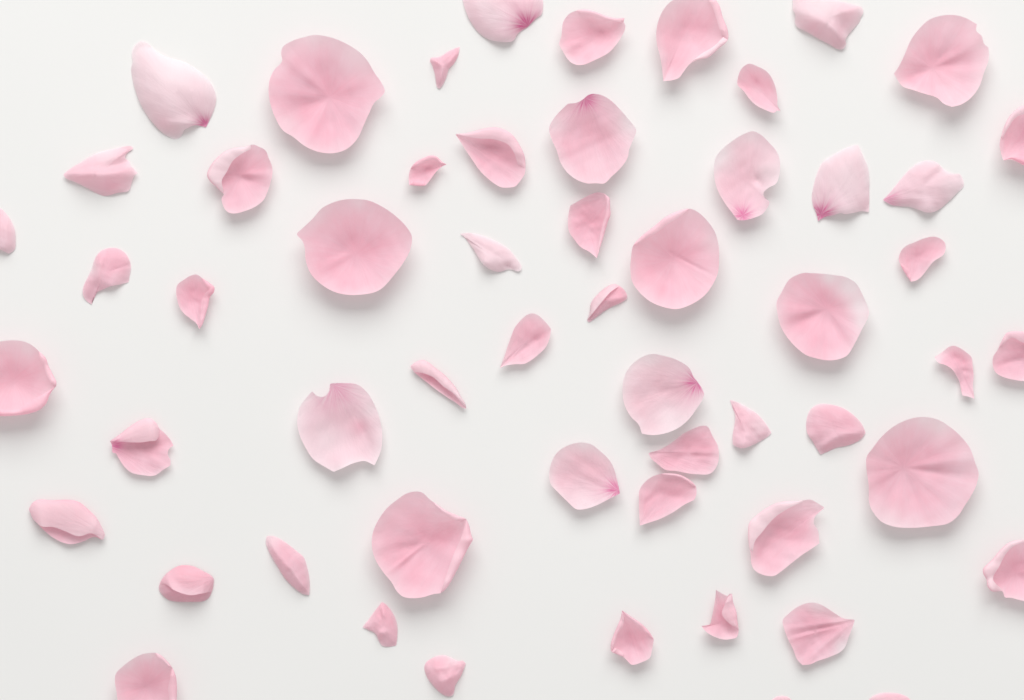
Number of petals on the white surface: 56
